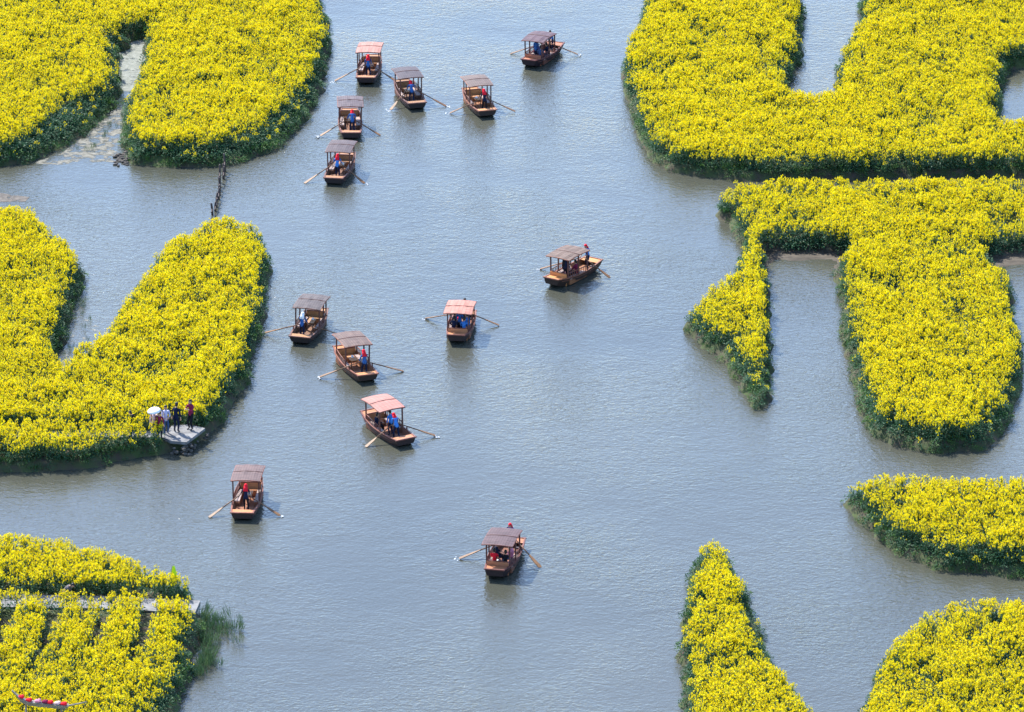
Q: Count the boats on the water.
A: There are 13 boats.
